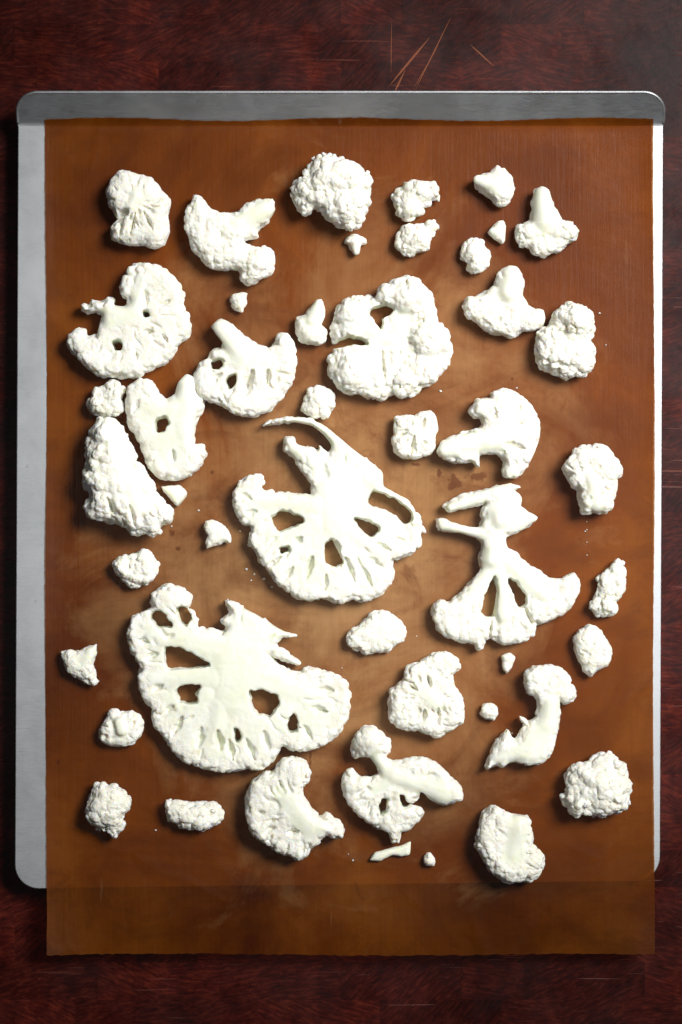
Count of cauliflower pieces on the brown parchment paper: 47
